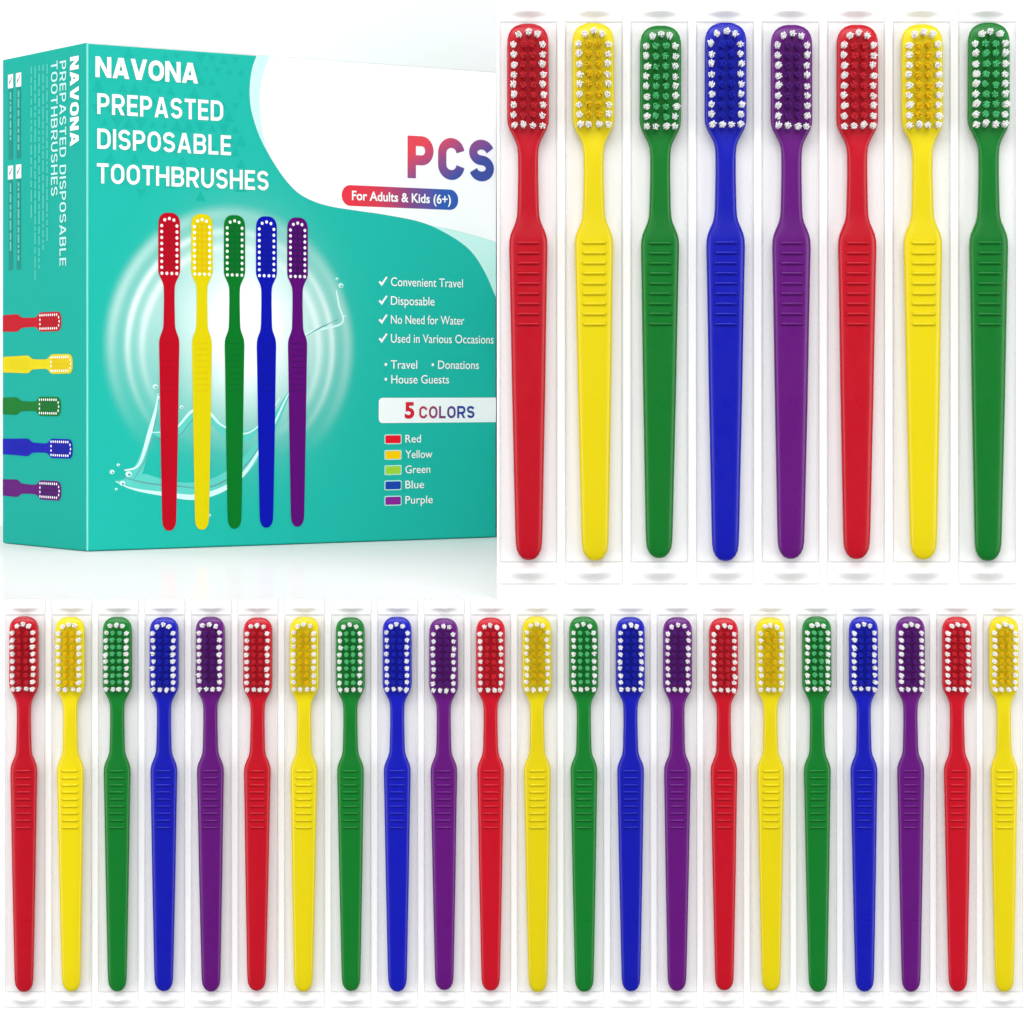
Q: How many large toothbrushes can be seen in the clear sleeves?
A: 8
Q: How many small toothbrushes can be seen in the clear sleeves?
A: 22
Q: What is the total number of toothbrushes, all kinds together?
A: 30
